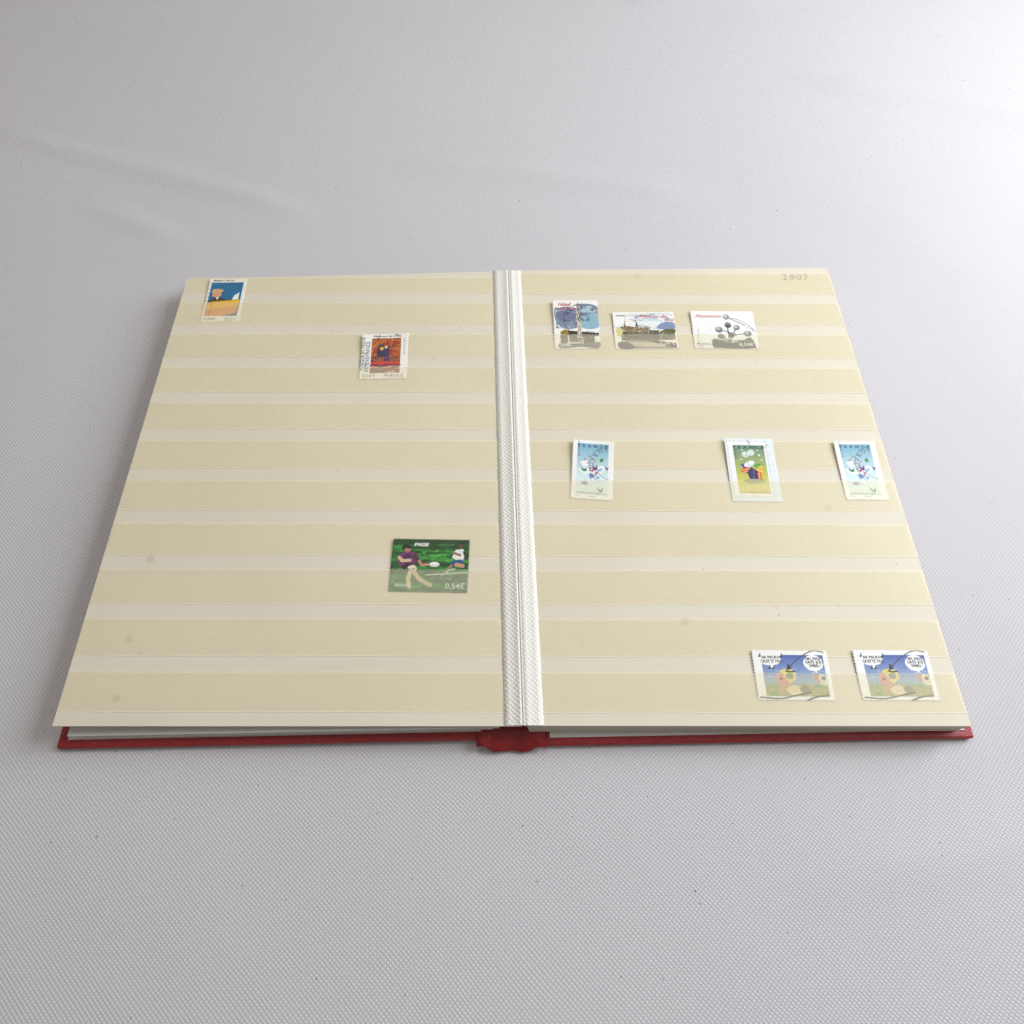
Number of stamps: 11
